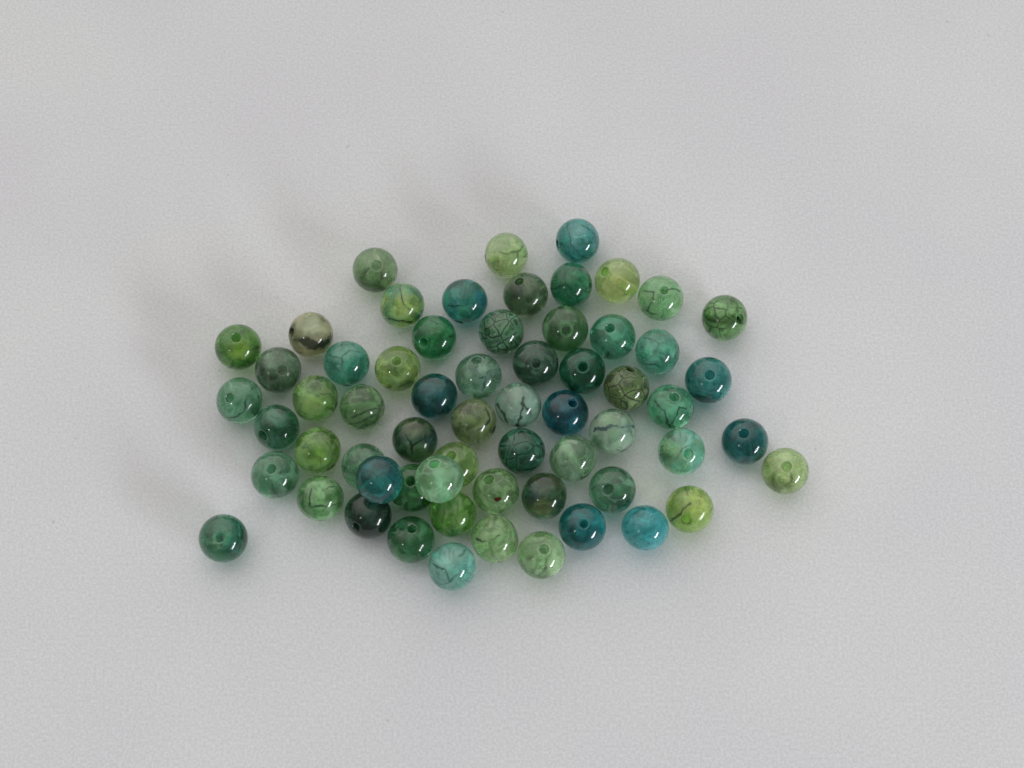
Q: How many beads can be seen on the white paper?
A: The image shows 62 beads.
